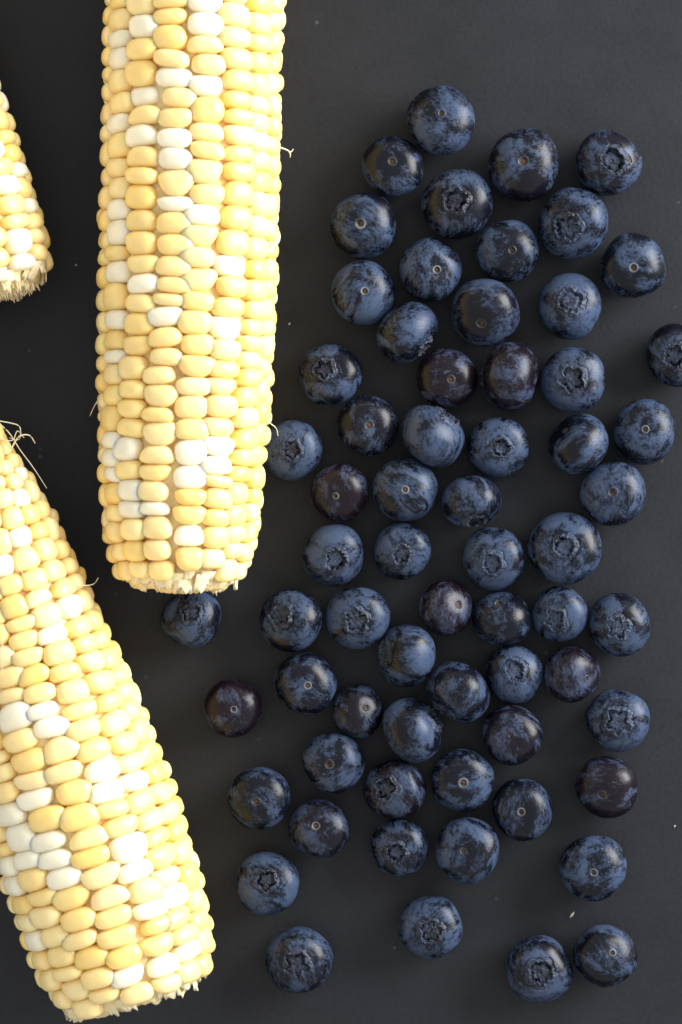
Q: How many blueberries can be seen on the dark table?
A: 65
